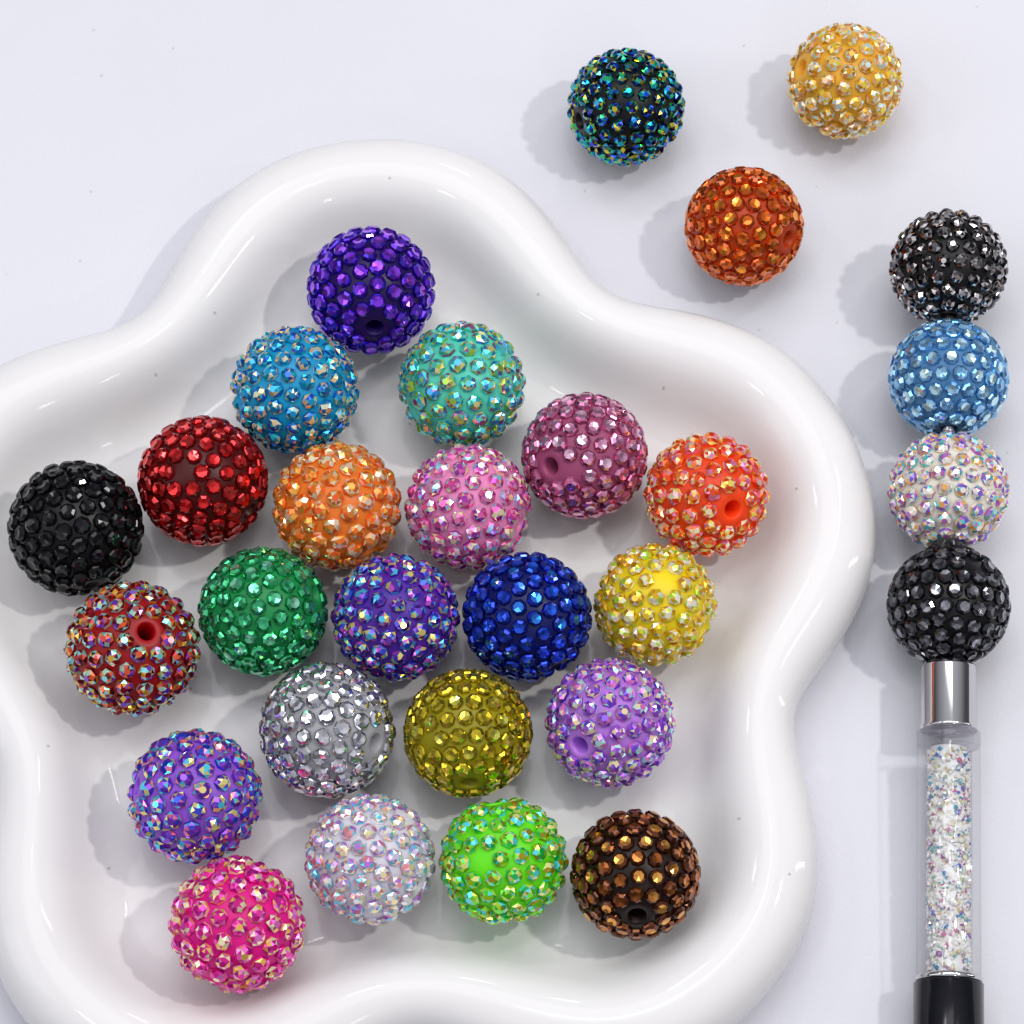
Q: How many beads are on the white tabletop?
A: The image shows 29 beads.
